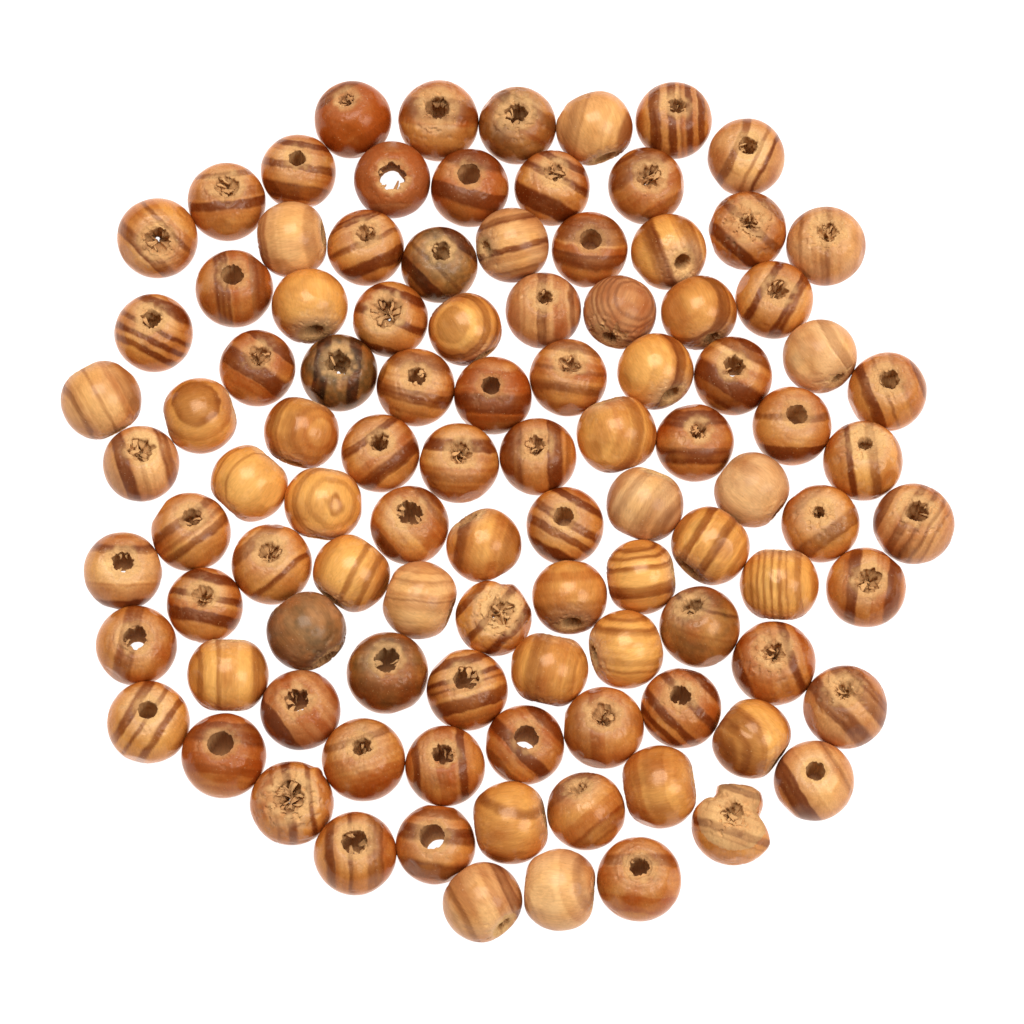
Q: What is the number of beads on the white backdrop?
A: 101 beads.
